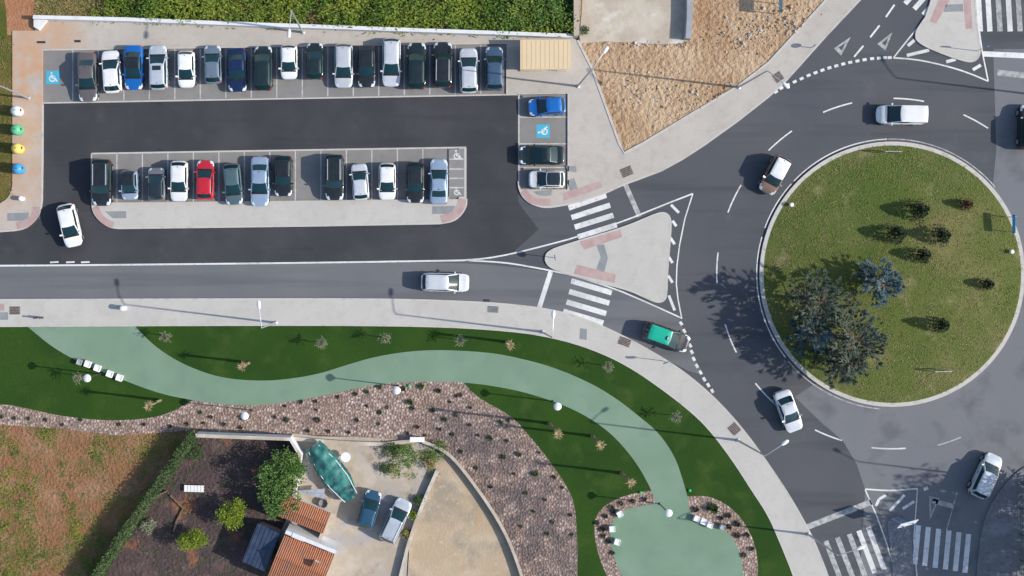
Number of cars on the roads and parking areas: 43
